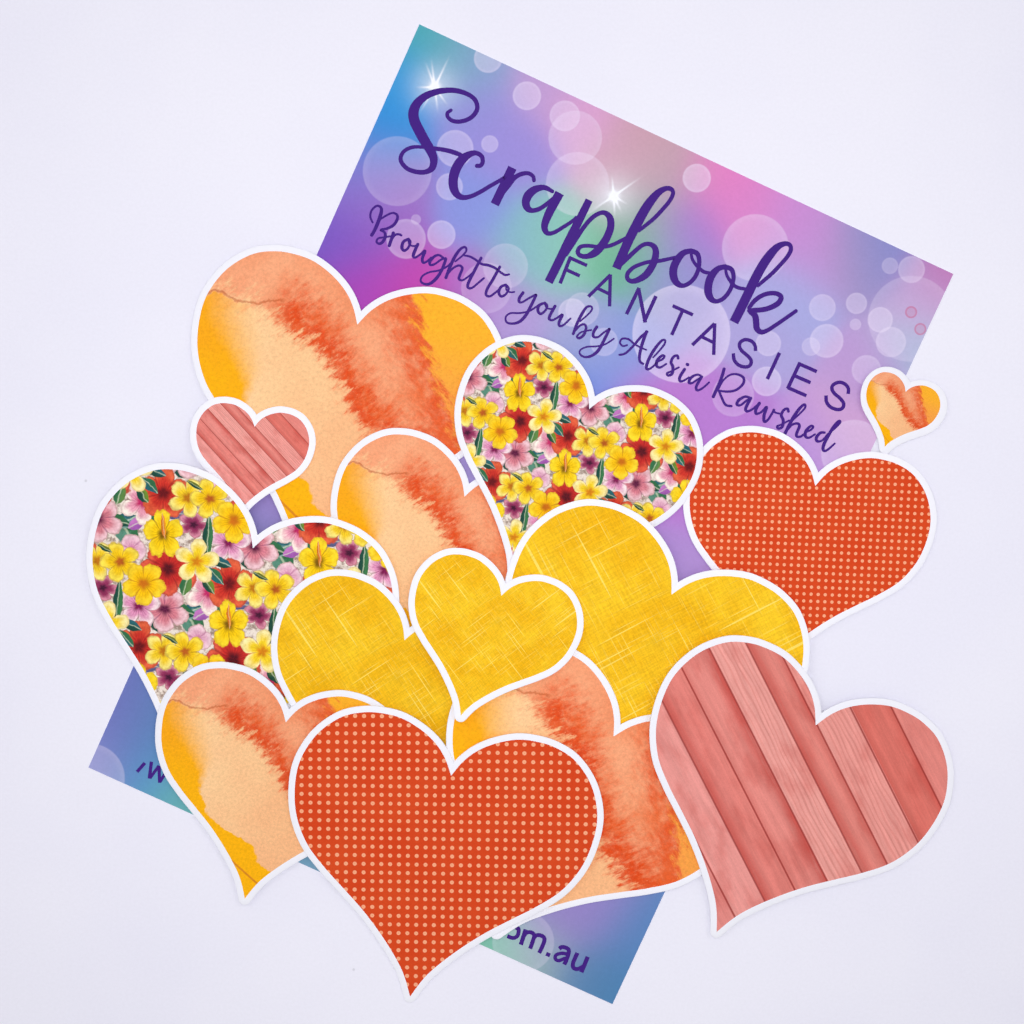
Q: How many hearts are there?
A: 14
